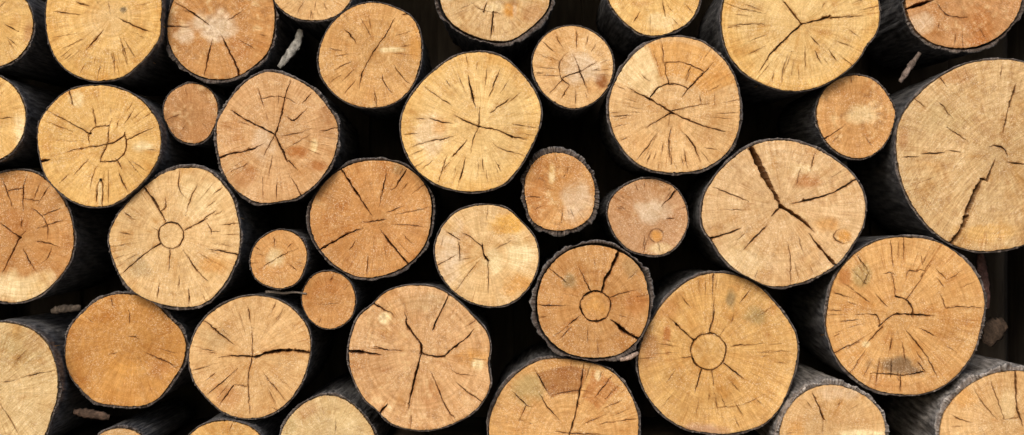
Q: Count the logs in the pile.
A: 40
